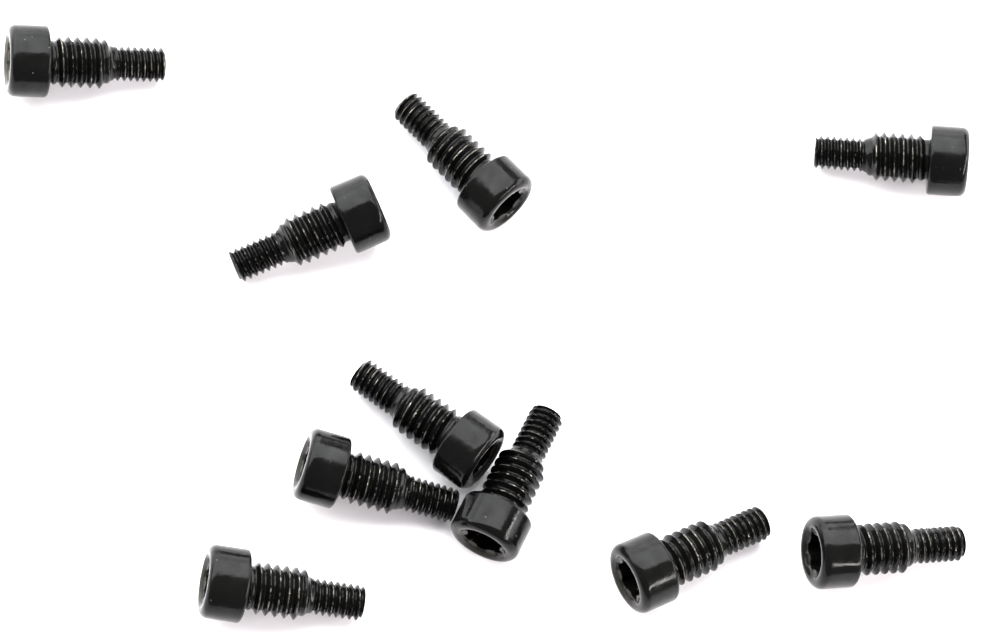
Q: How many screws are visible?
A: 10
